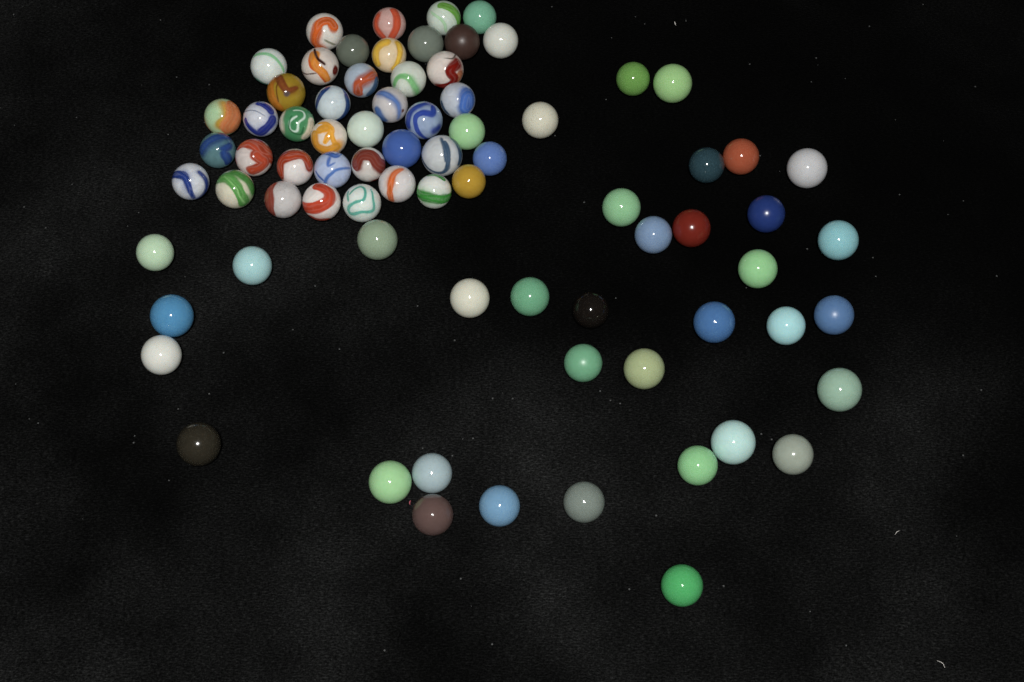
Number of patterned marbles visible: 31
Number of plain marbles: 46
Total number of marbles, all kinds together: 77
